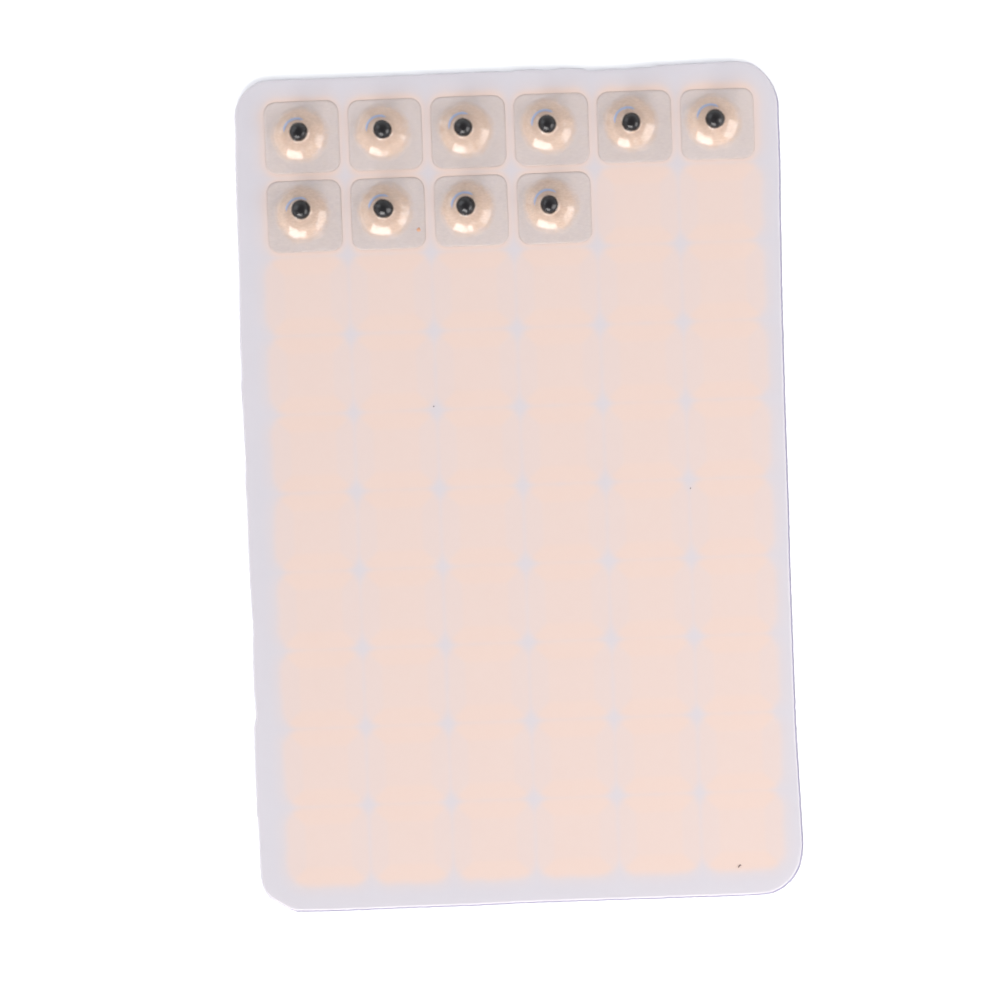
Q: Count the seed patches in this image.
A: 10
